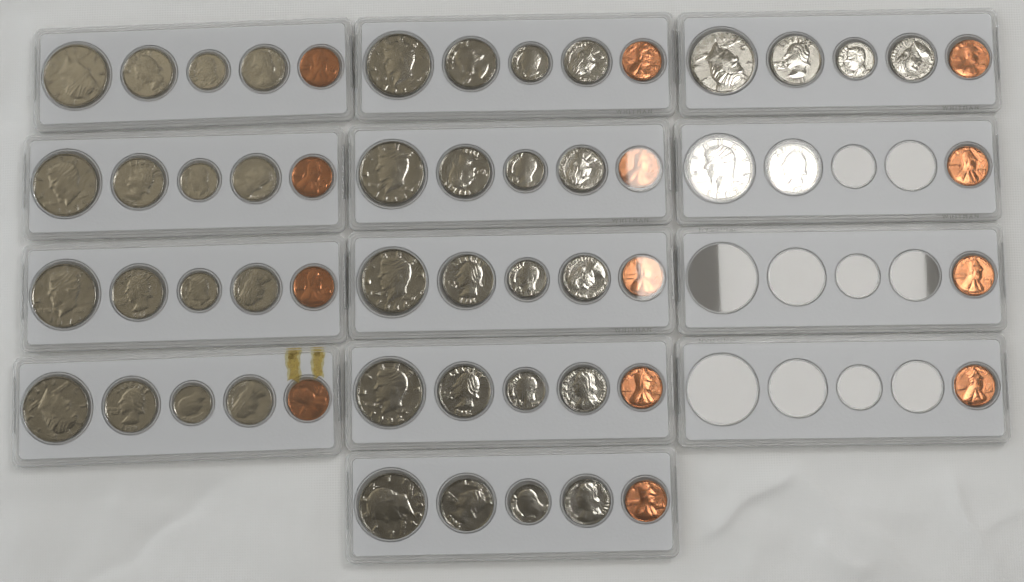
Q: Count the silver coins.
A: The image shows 42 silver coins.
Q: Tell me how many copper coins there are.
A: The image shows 13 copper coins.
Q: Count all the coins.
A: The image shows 55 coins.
